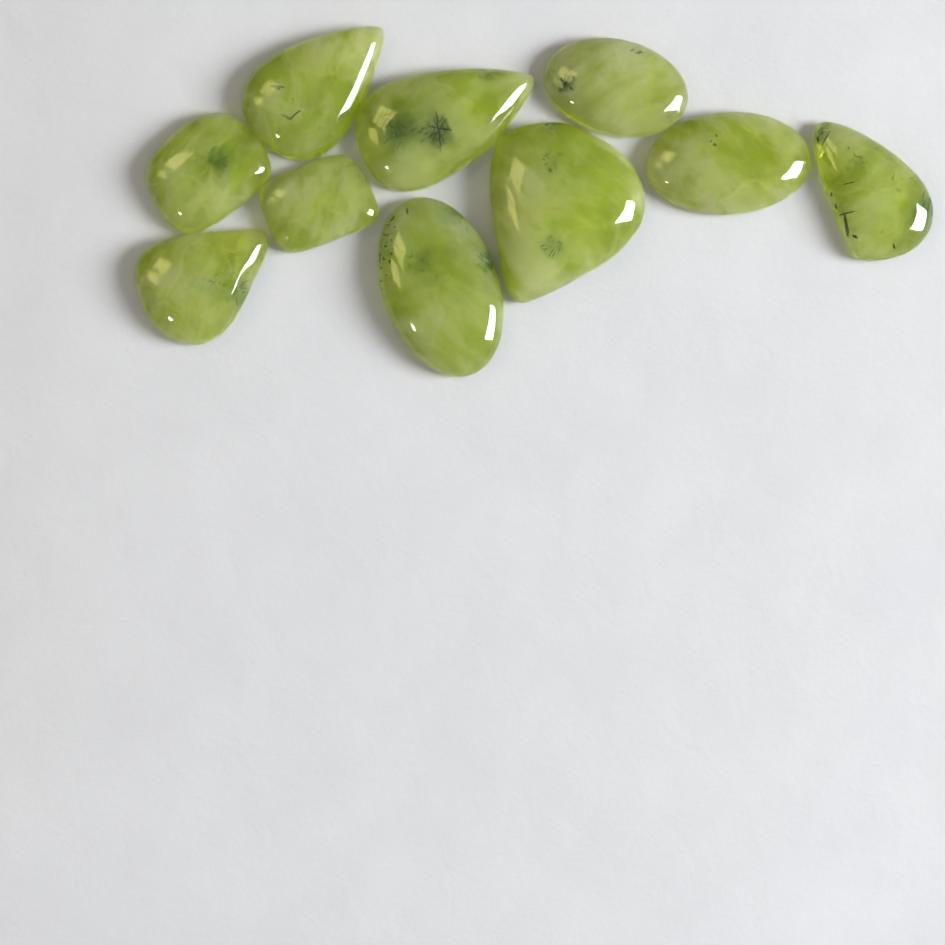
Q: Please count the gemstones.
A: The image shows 10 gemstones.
